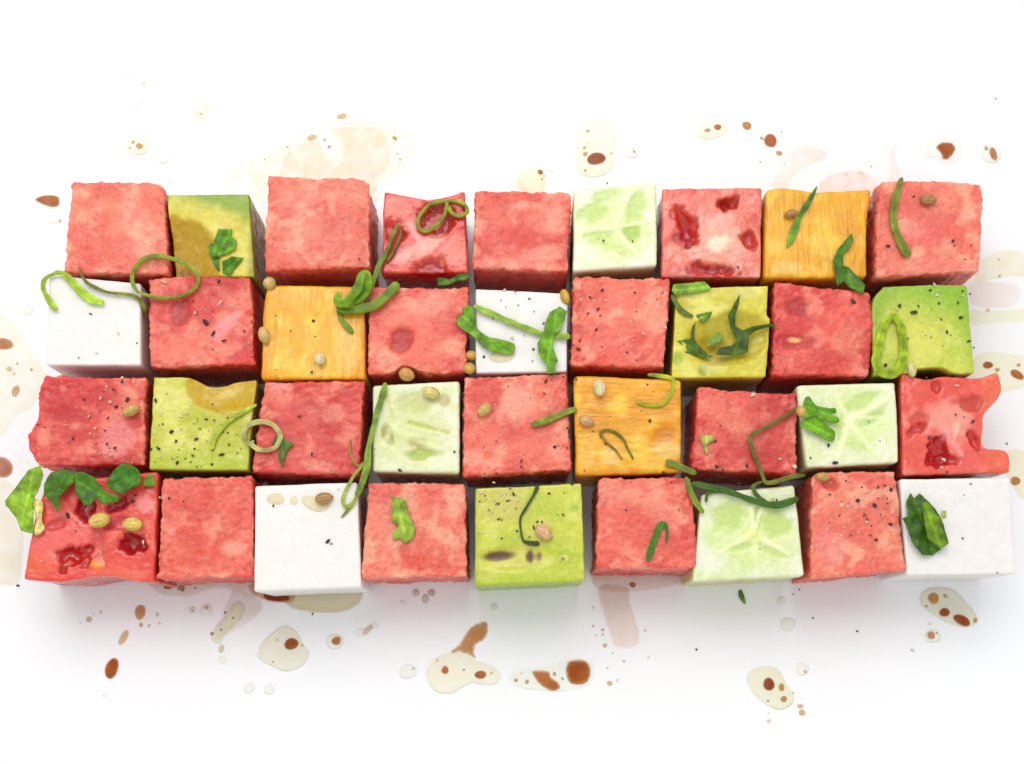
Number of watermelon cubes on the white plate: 16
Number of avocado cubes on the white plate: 5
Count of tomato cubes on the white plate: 4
